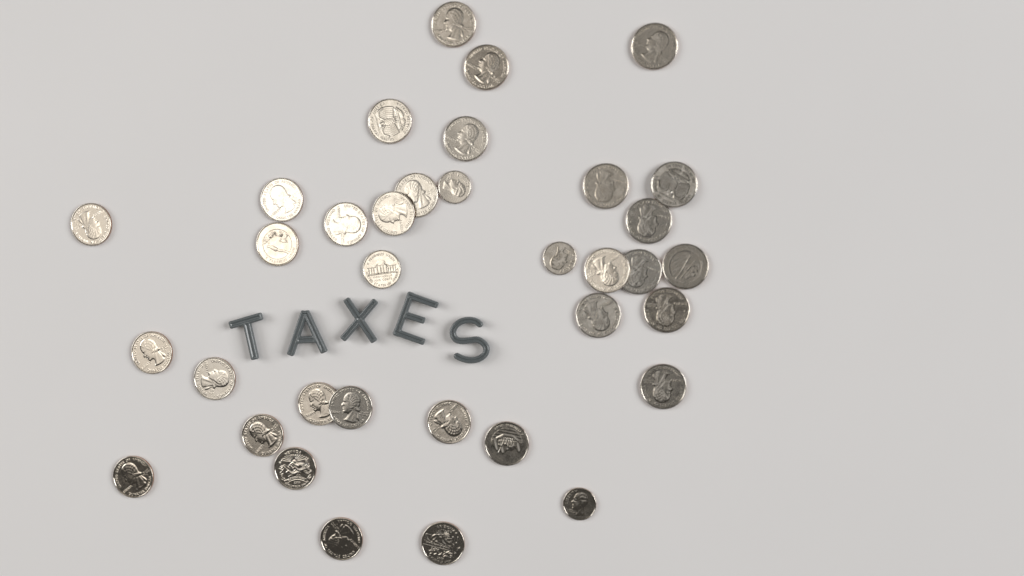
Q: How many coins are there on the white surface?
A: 35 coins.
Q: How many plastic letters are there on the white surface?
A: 5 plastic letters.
